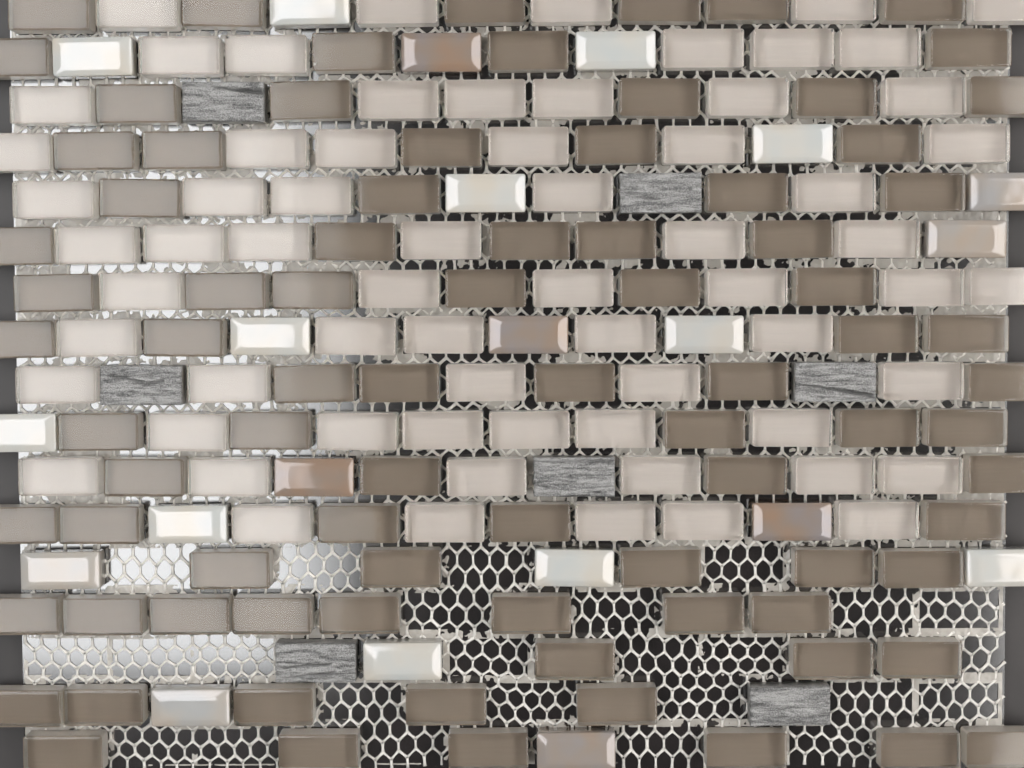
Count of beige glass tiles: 66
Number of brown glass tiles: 85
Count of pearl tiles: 21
